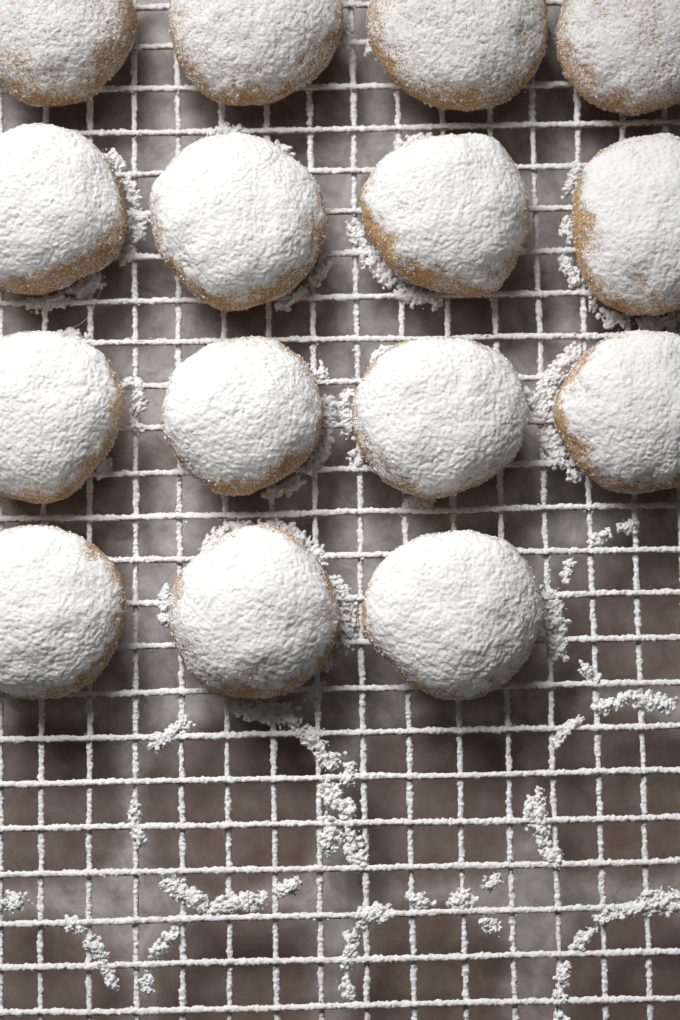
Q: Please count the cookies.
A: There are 15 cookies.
